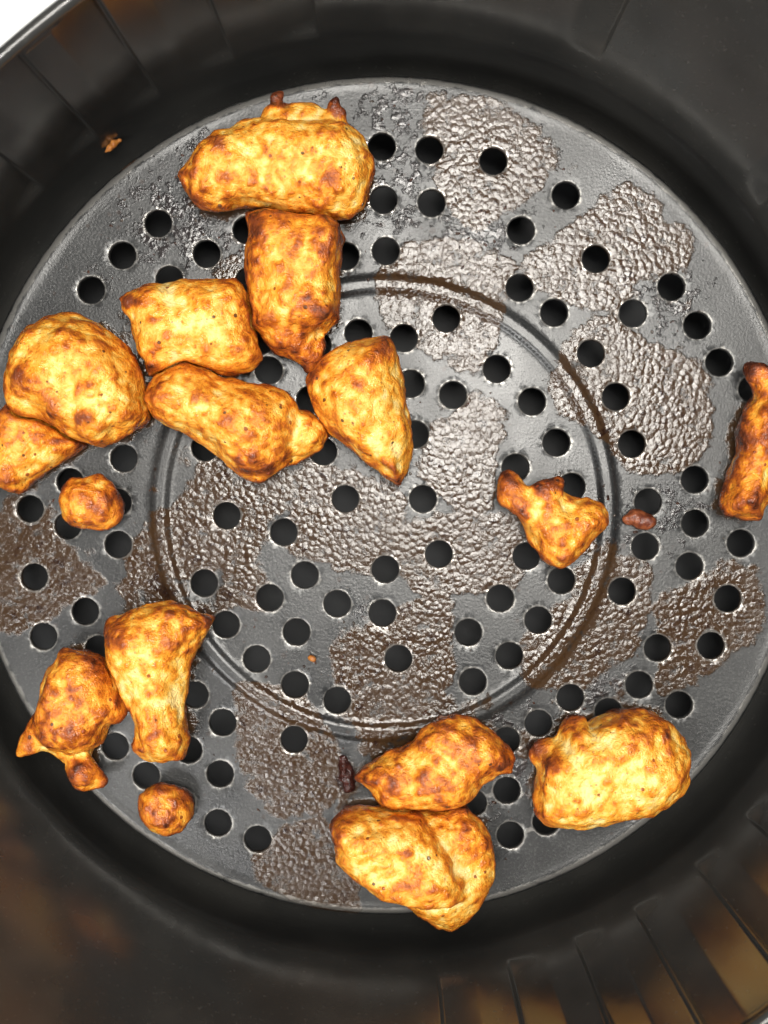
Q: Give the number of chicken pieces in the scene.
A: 16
